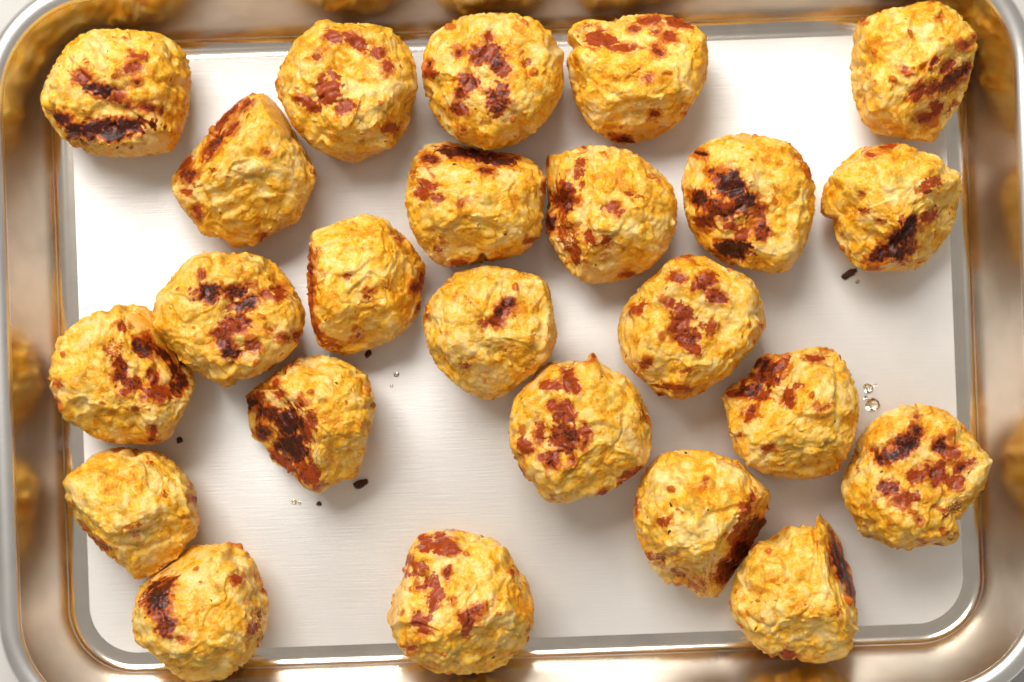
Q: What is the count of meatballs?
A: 24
